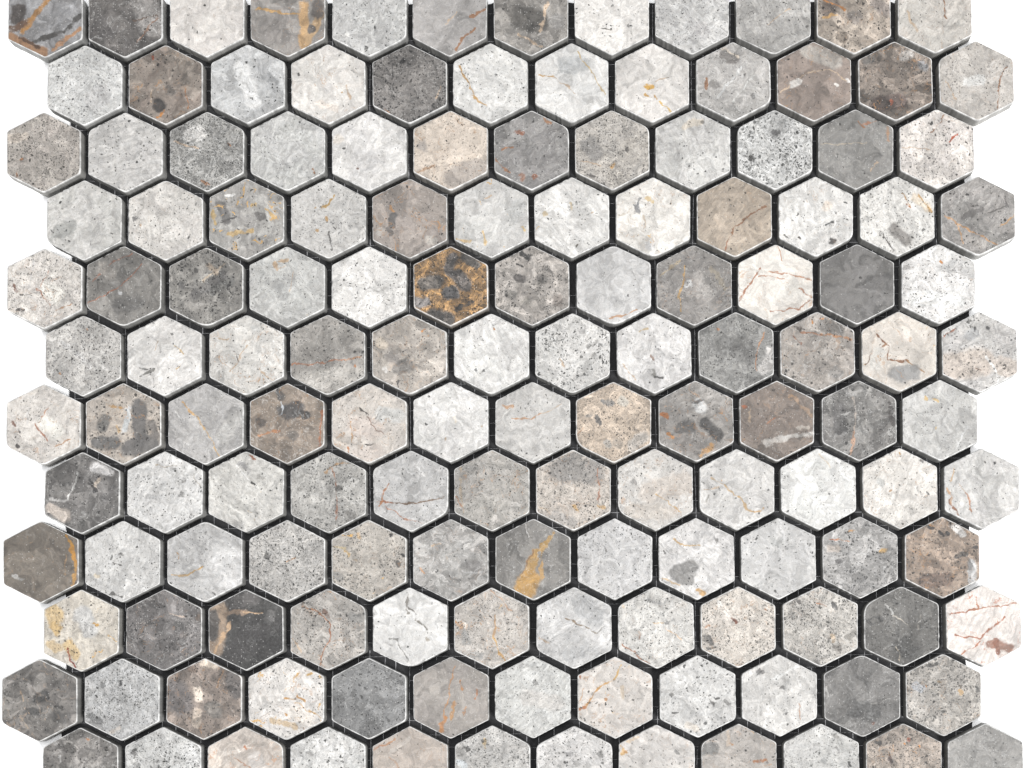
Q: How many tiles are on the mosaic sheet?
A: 144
